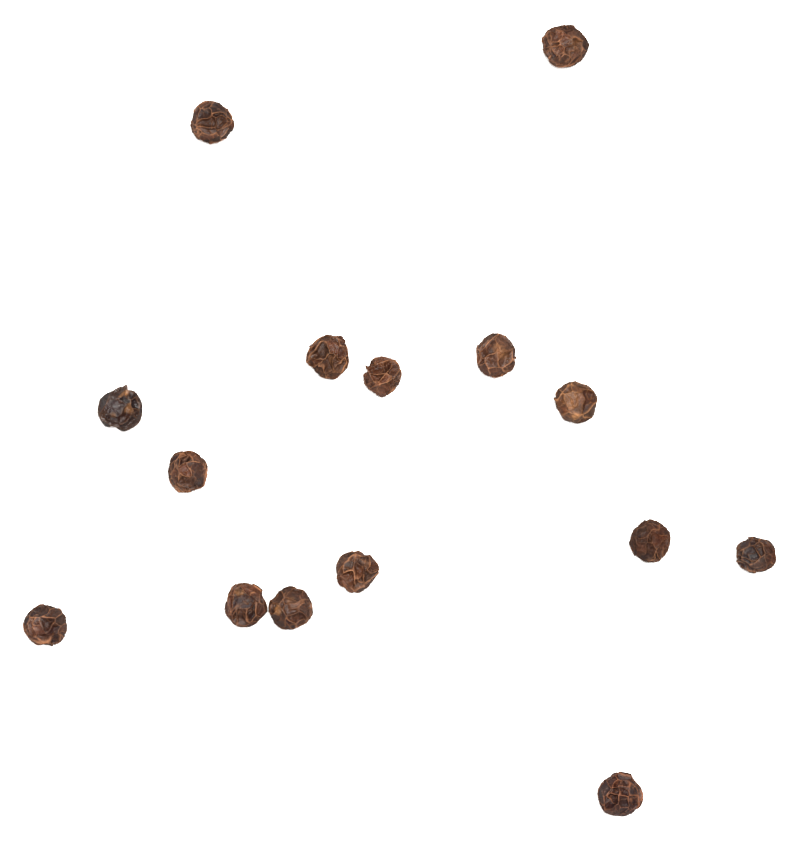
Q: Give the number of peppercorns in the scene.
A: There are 15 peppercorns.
